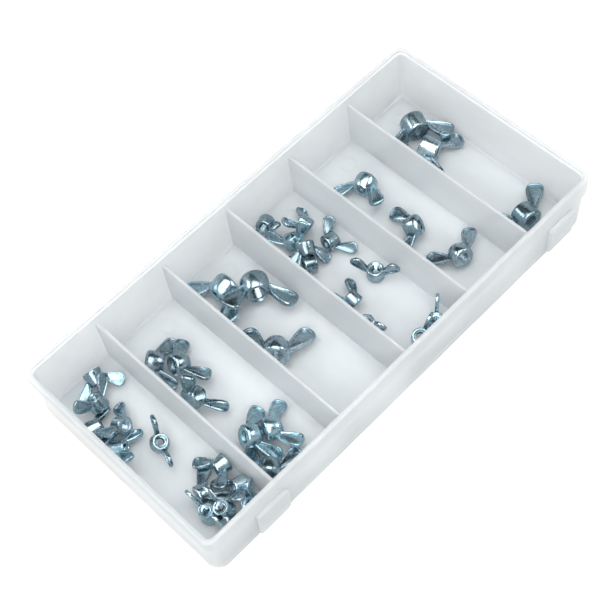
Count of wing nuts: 38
